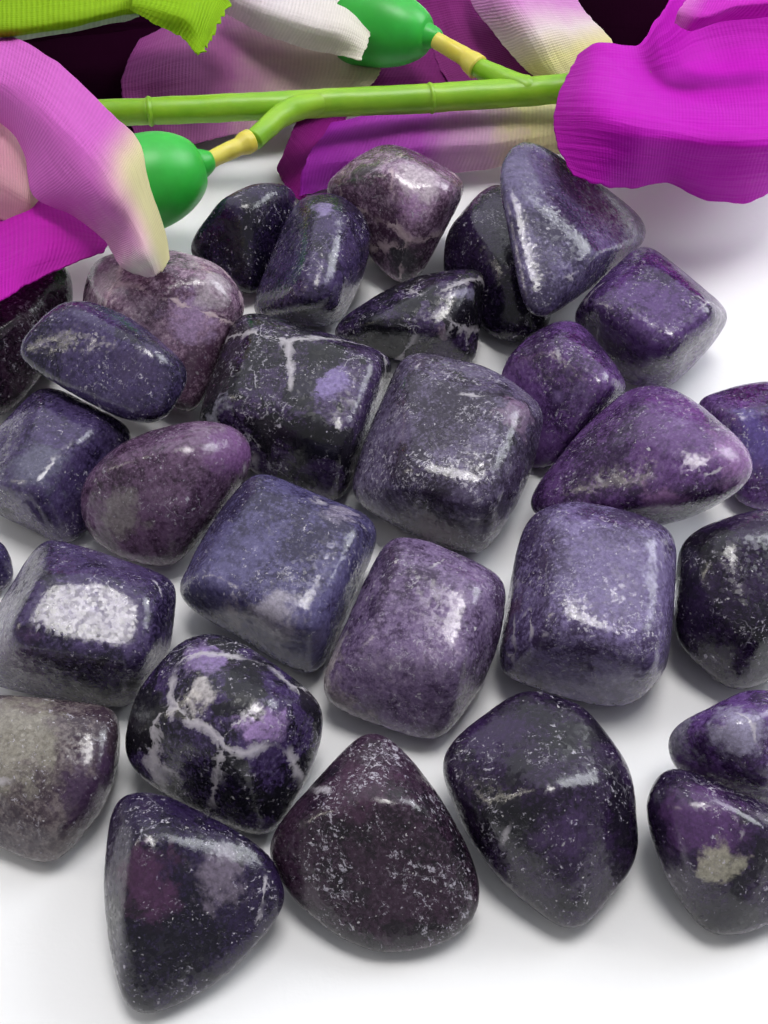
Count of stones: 30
